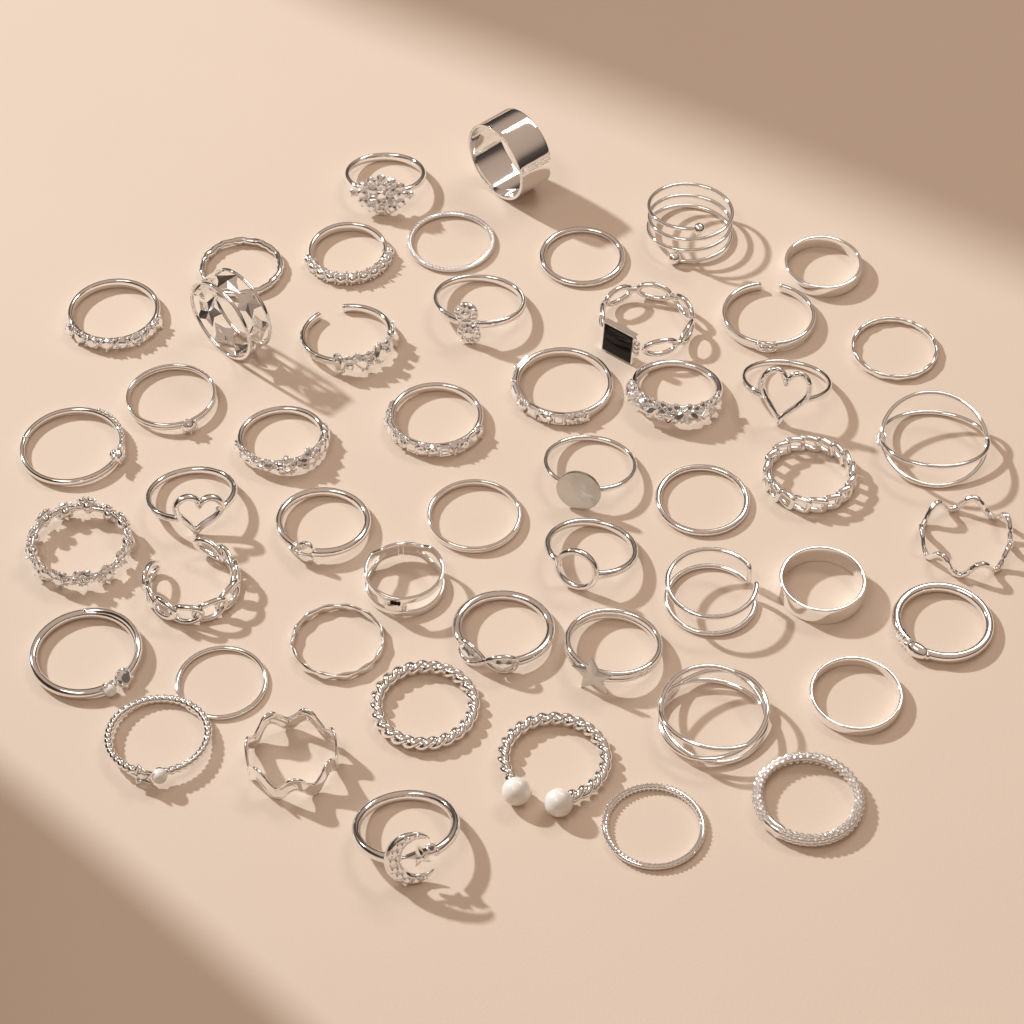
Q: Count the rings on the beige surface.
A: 51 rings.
